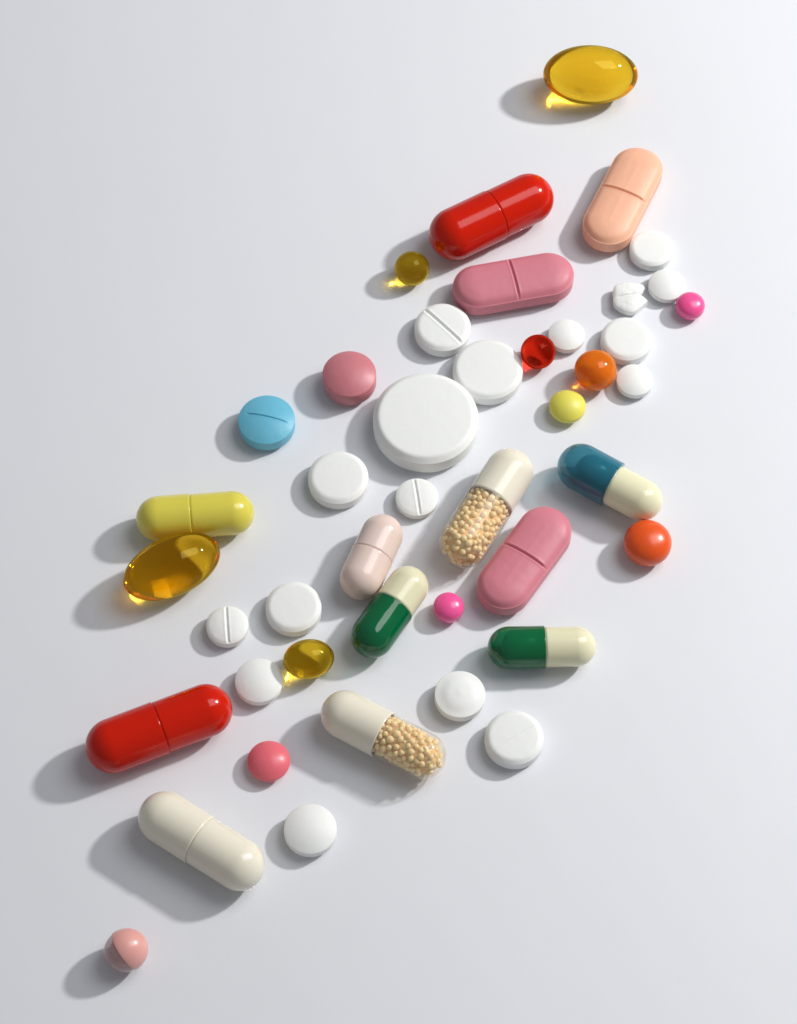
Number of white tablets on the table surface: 17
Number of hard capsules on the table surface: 10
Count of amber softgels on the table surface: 4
